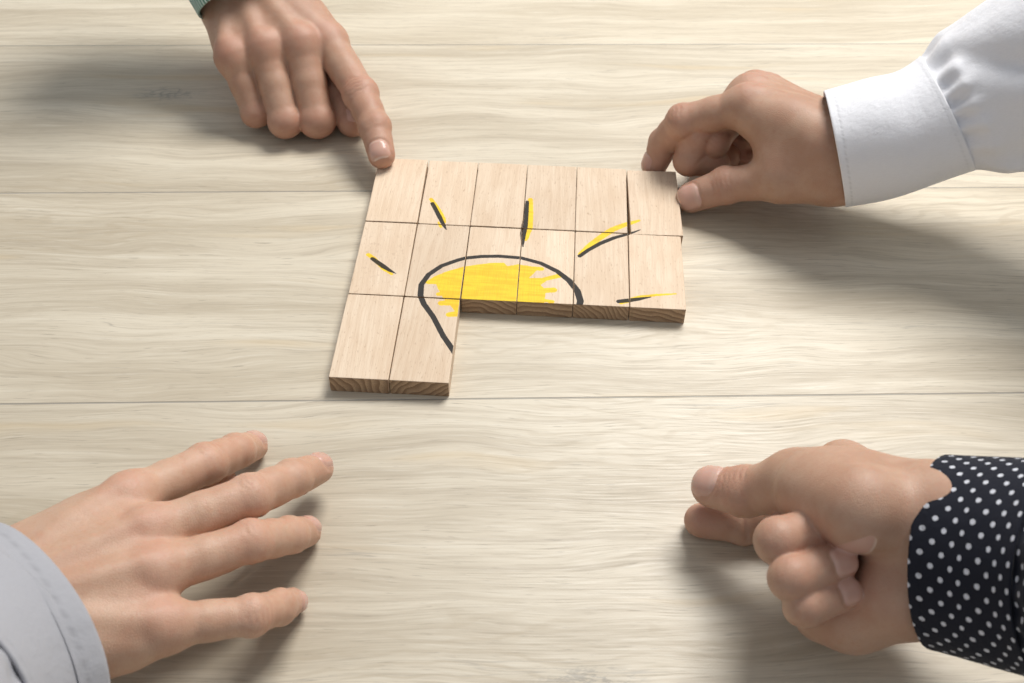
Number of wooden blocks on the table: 14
